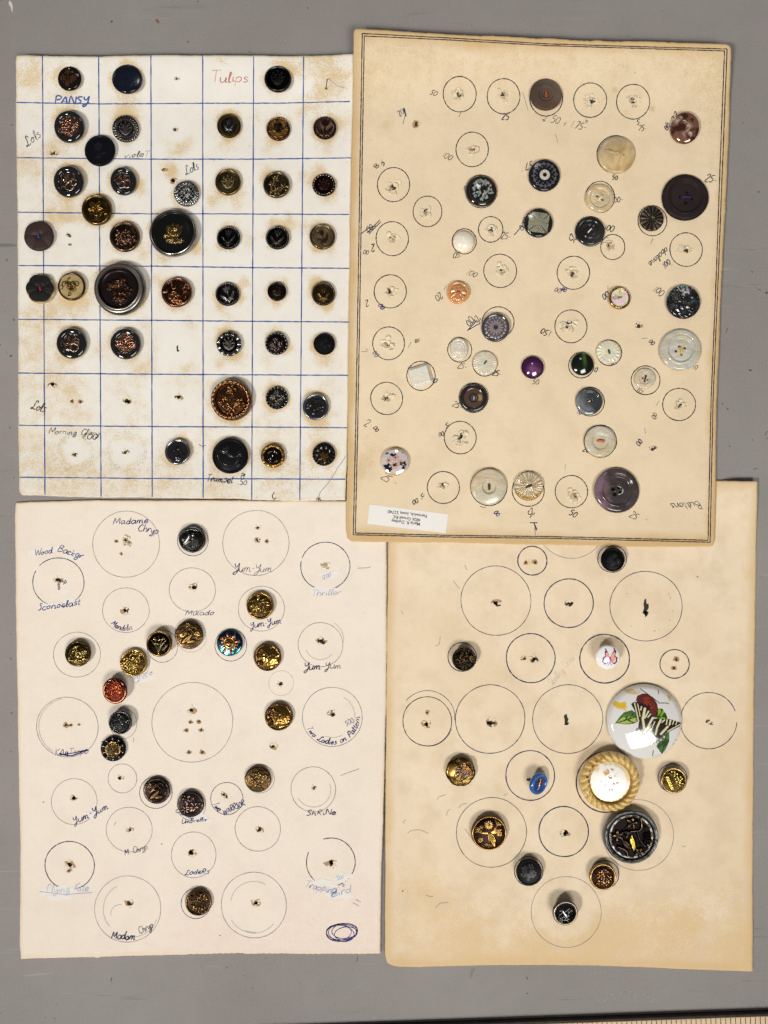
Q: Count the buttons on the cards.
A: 100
